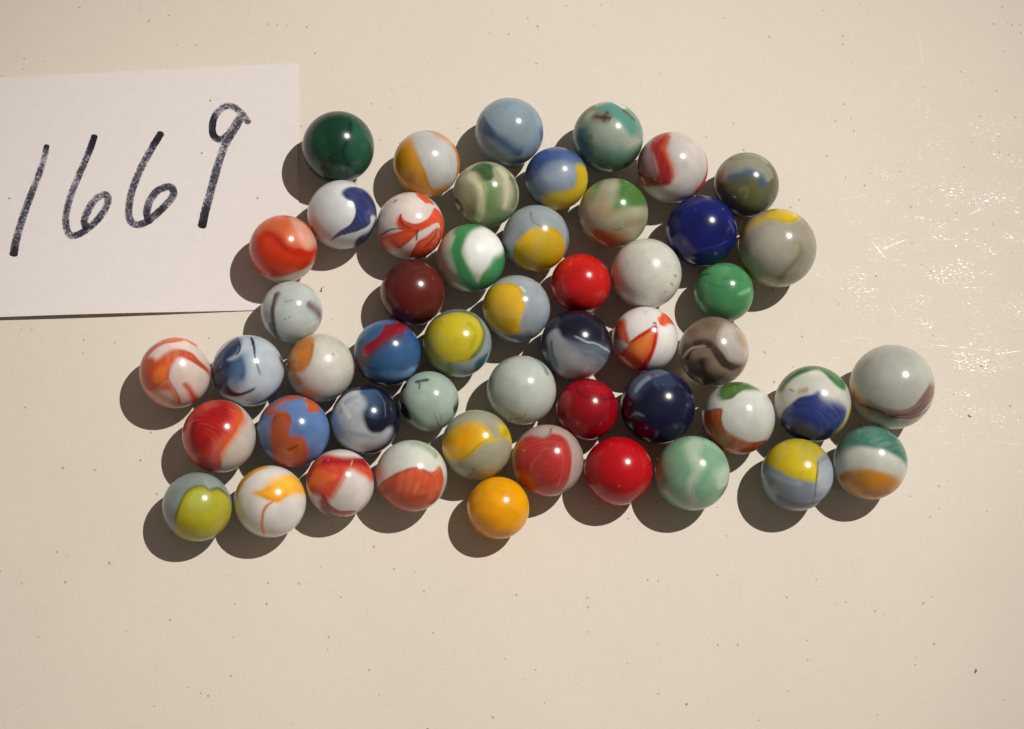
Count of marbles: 51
